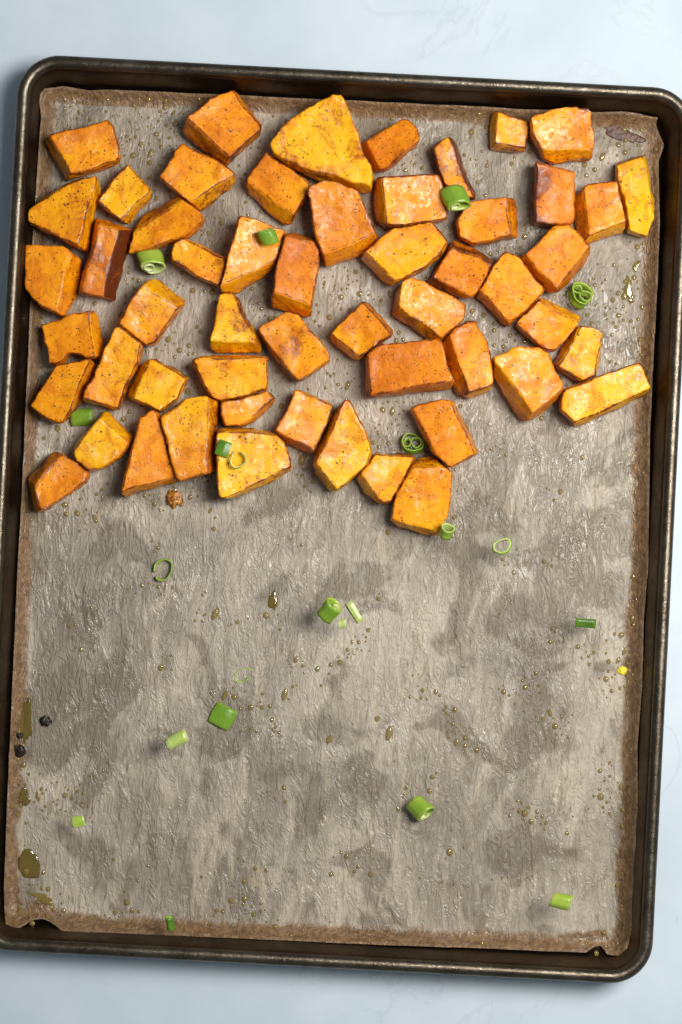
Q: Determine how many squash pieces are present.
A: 54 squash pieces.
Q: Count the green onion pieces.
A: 22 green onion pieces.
